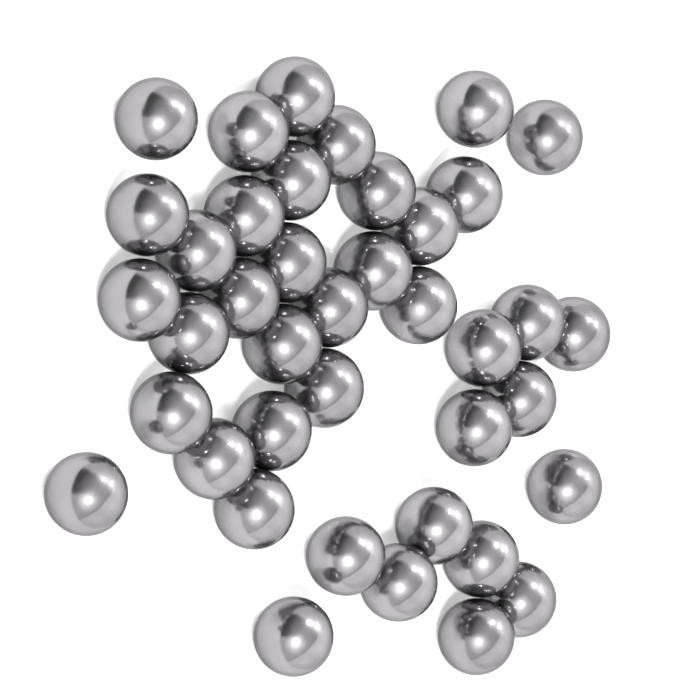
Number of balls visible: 40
